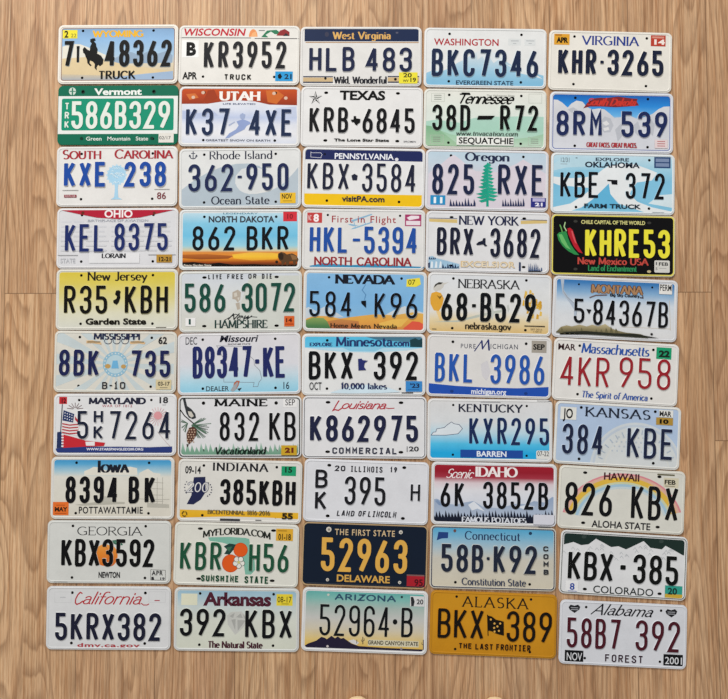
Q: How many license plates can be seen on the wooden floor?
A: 50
